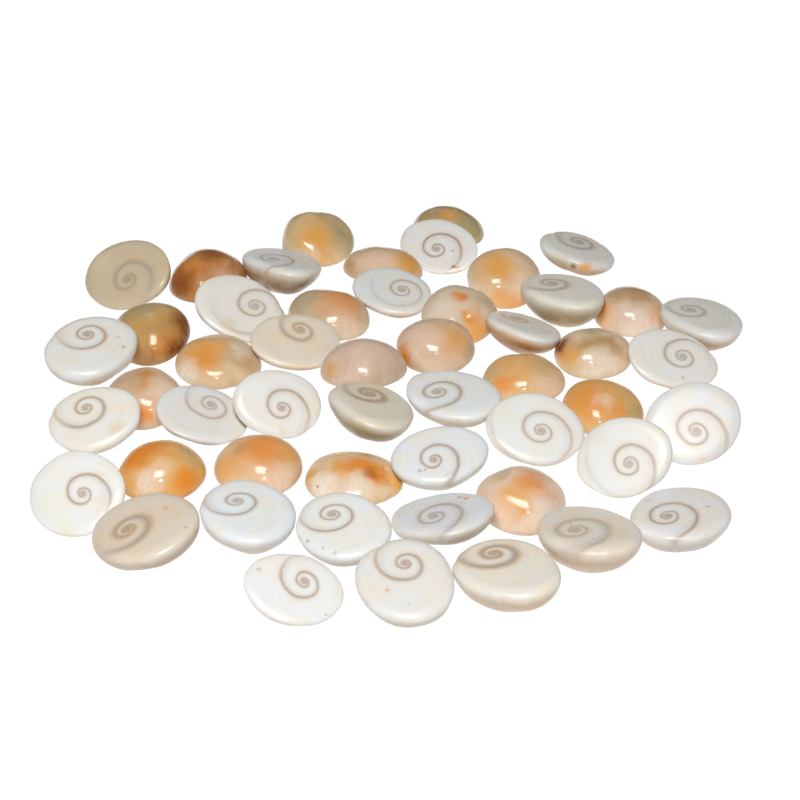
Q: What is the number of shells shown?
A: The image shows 51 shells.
